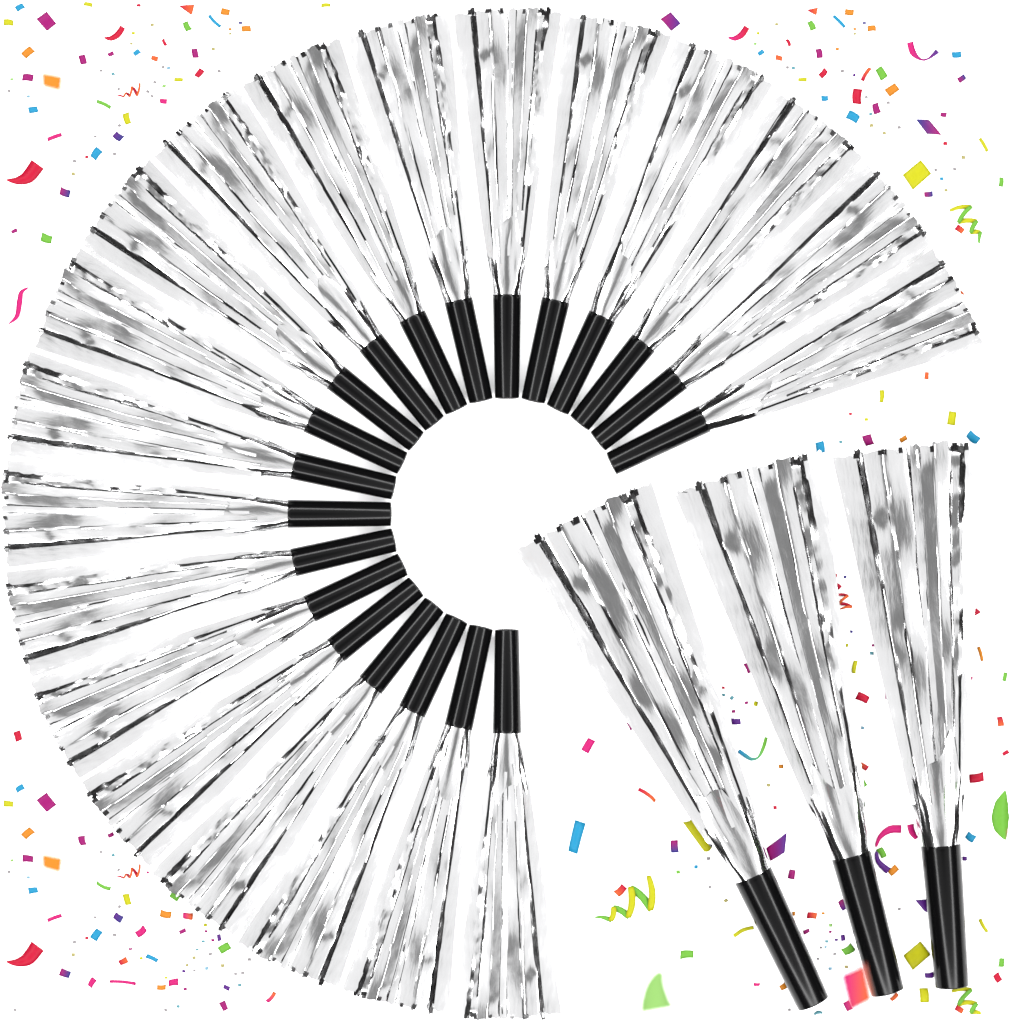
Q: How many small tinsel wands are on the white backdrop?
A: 20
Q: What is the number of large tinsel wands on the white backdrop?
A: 3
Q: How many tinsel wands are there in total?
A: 23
